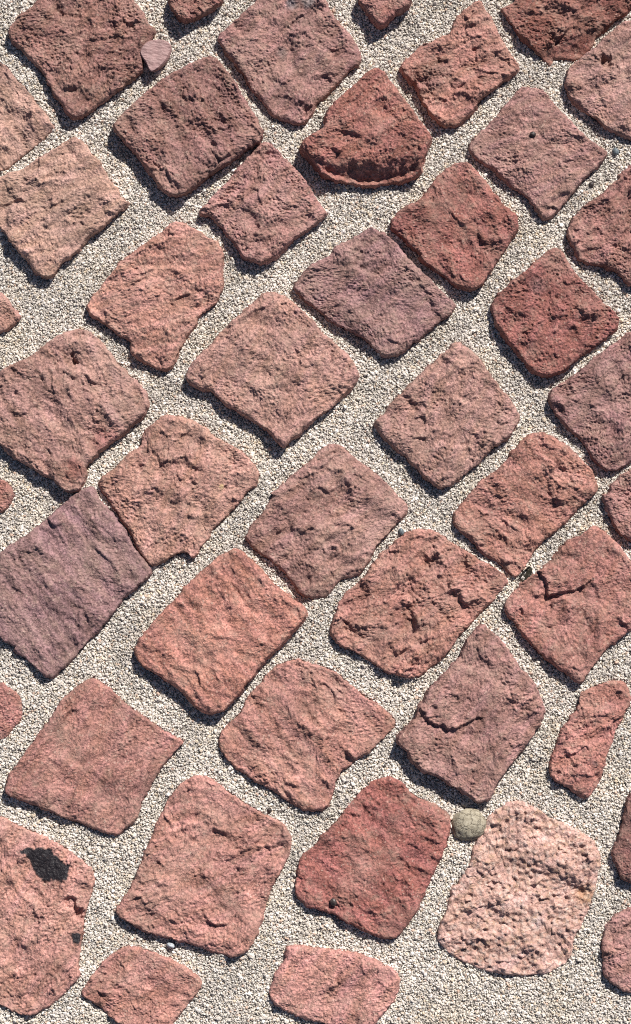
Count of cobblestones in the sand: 45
